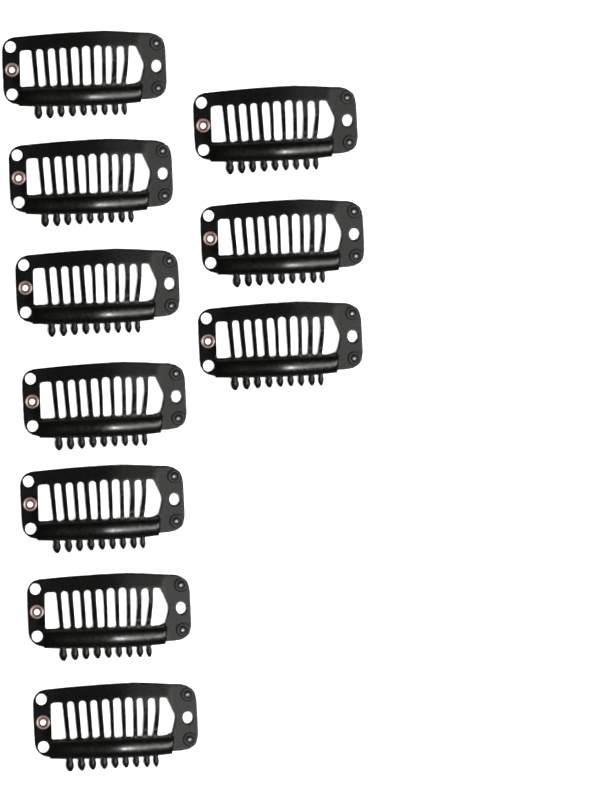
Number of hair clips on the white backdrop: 10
